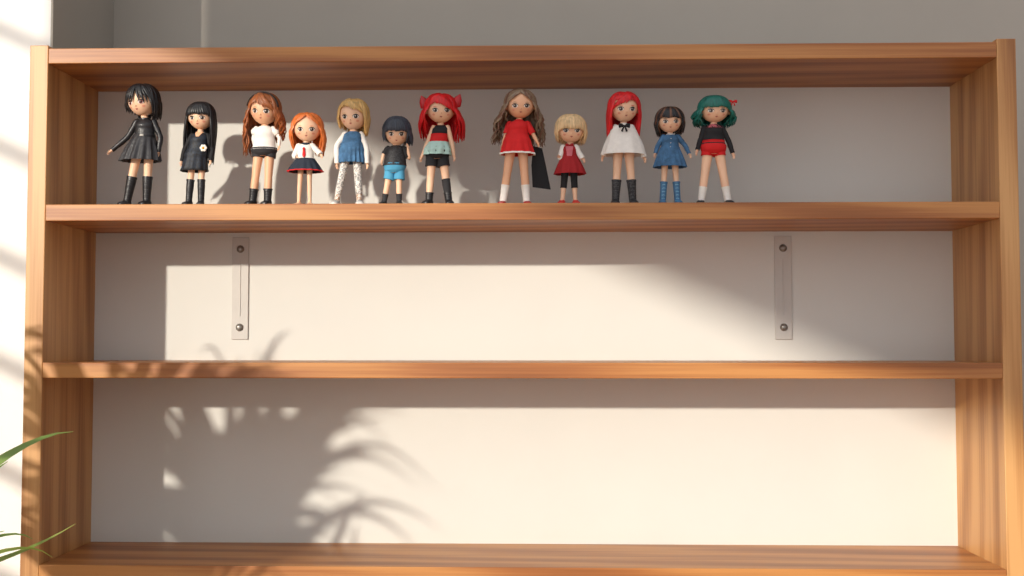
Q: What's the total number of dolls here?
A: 12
